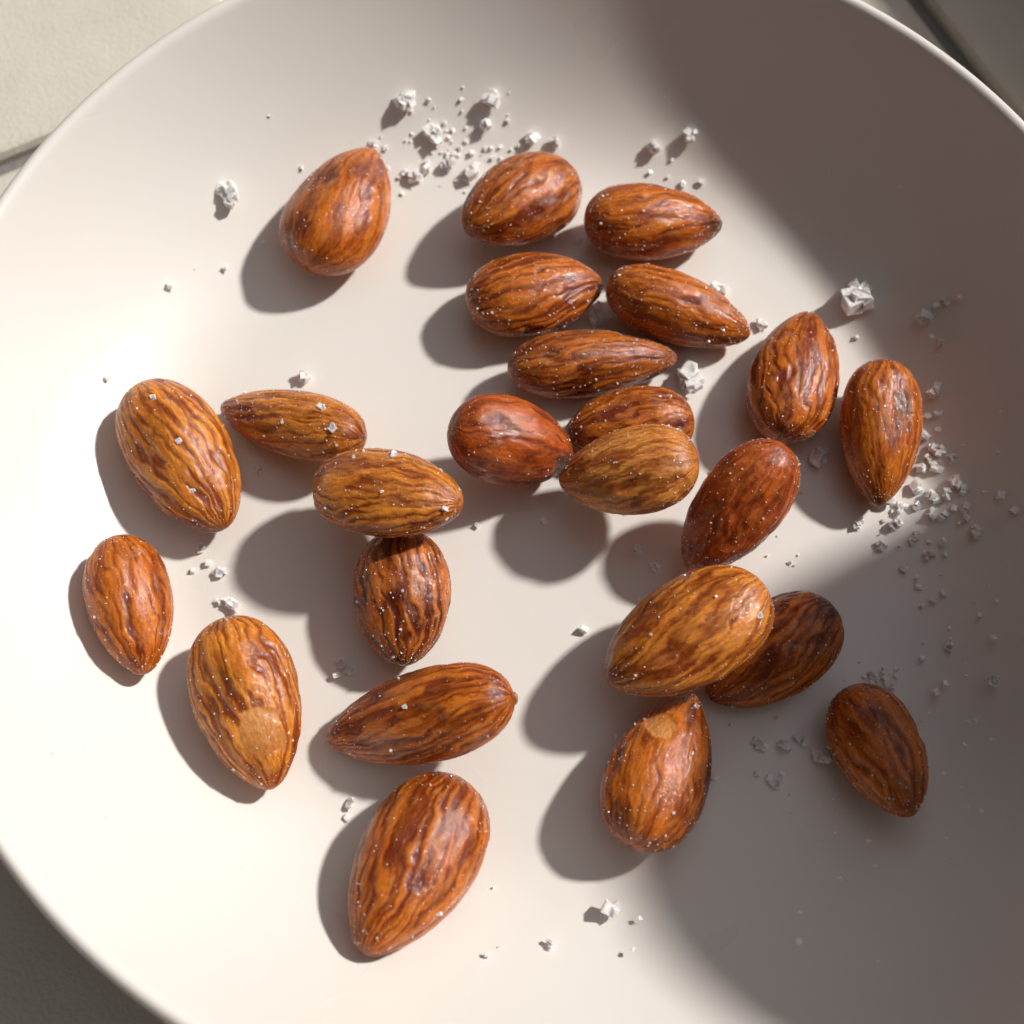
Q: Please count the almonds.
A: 24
